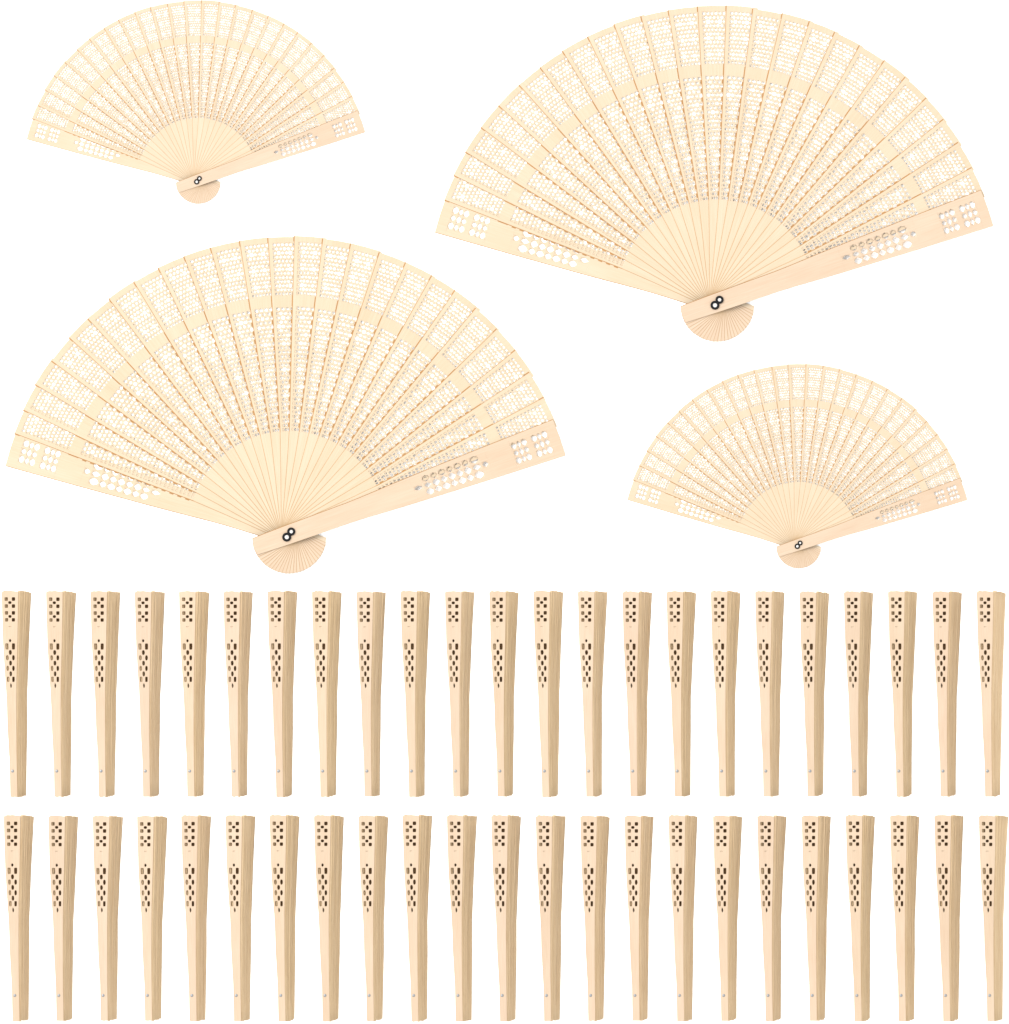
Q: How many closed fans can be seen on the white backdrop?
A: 46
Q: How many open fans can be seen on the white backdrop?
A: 4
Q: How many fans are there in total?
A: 50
